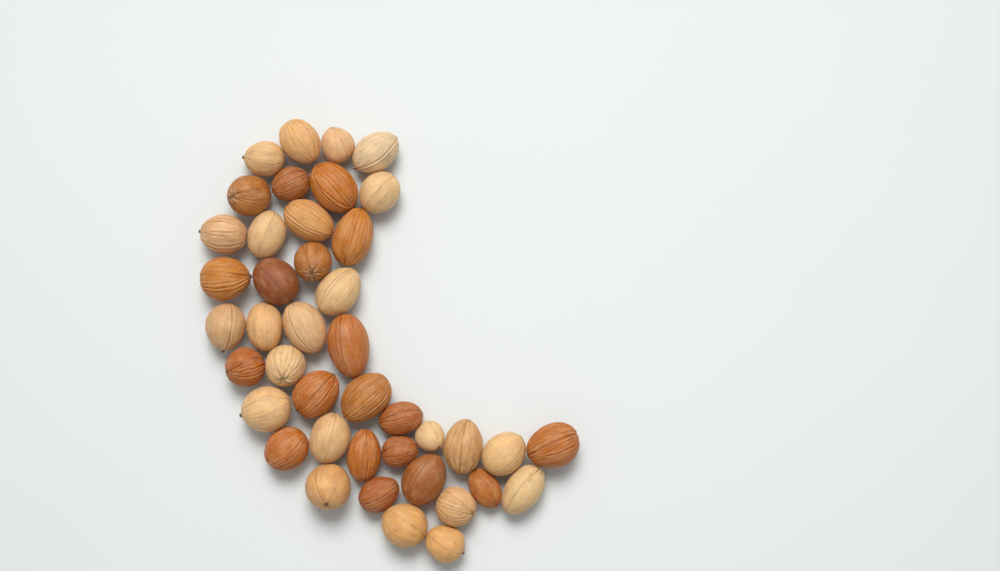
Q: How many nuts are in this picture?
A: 42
